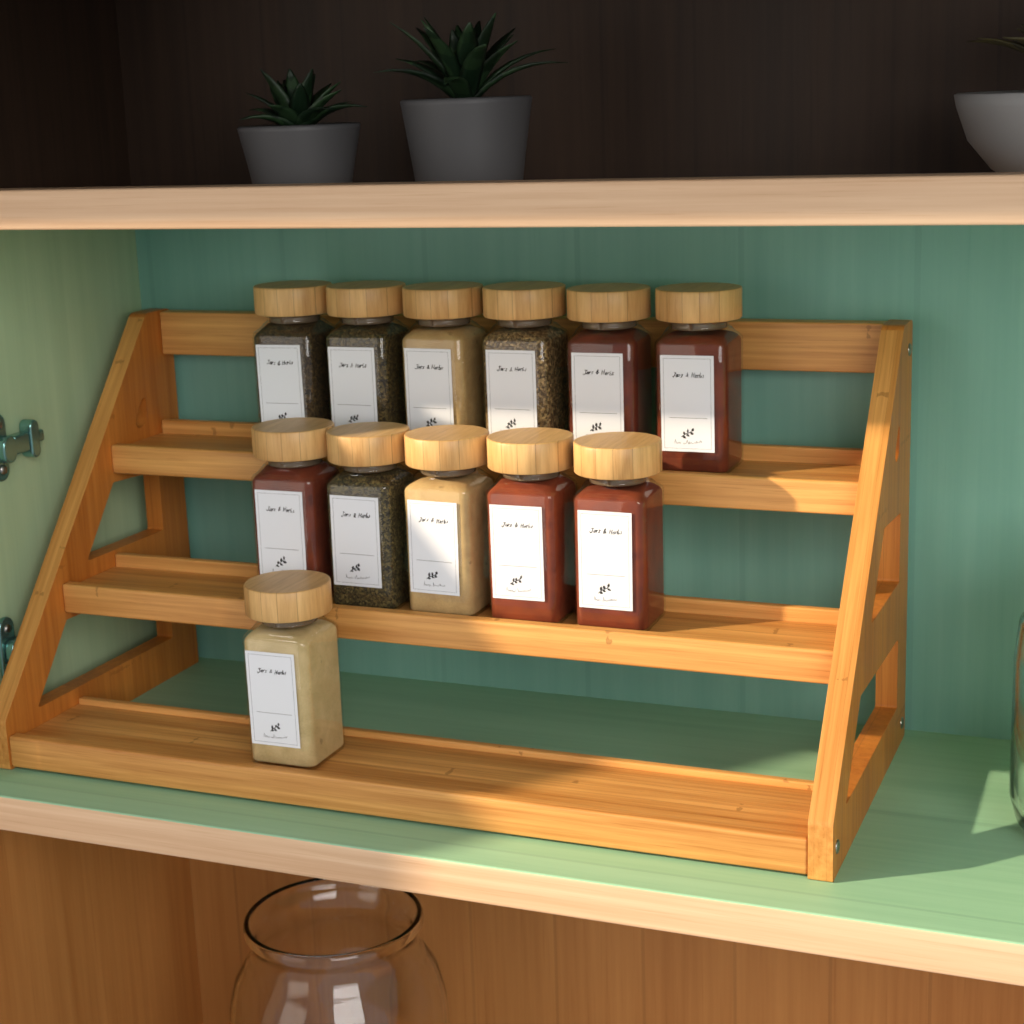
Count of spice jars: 12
